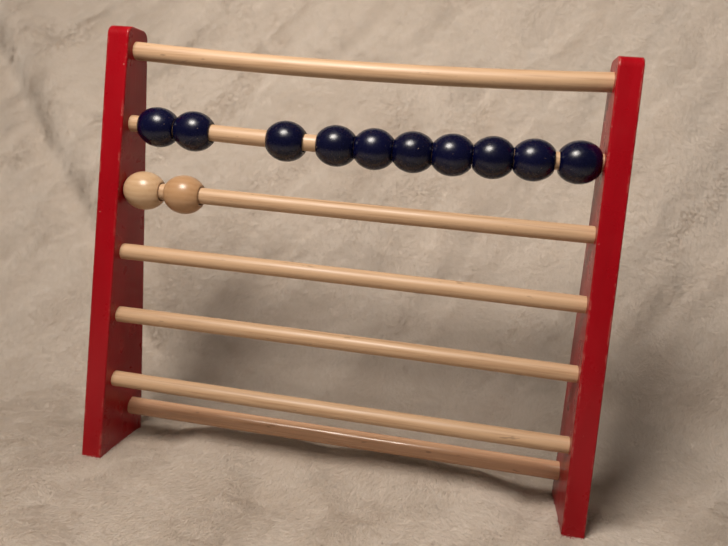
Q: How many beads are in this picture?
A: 12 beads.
